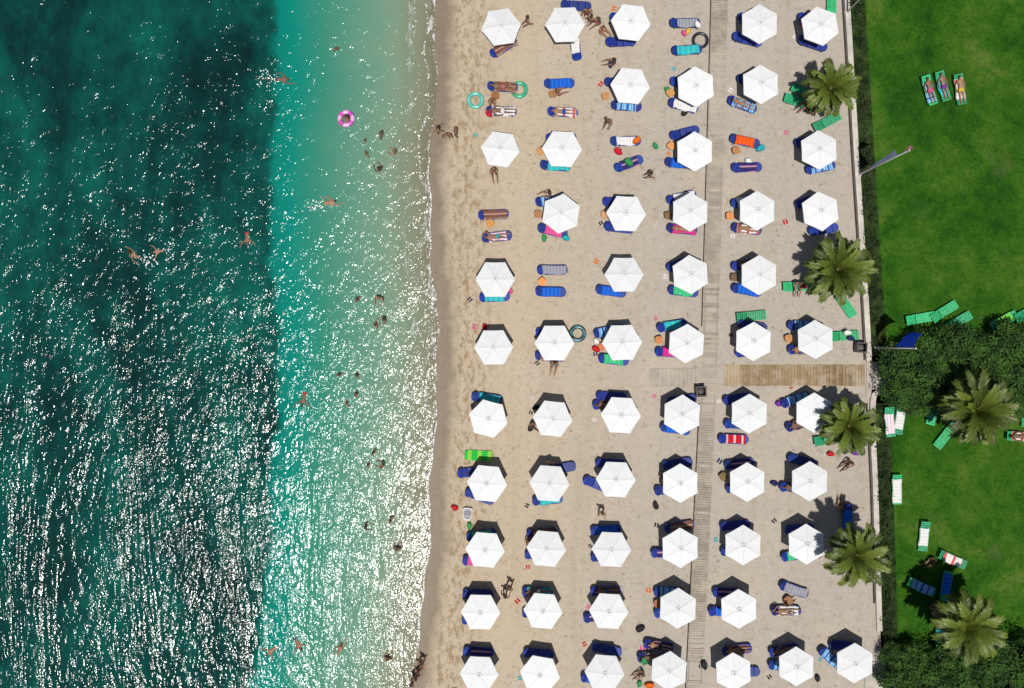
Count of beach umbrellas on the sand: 57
